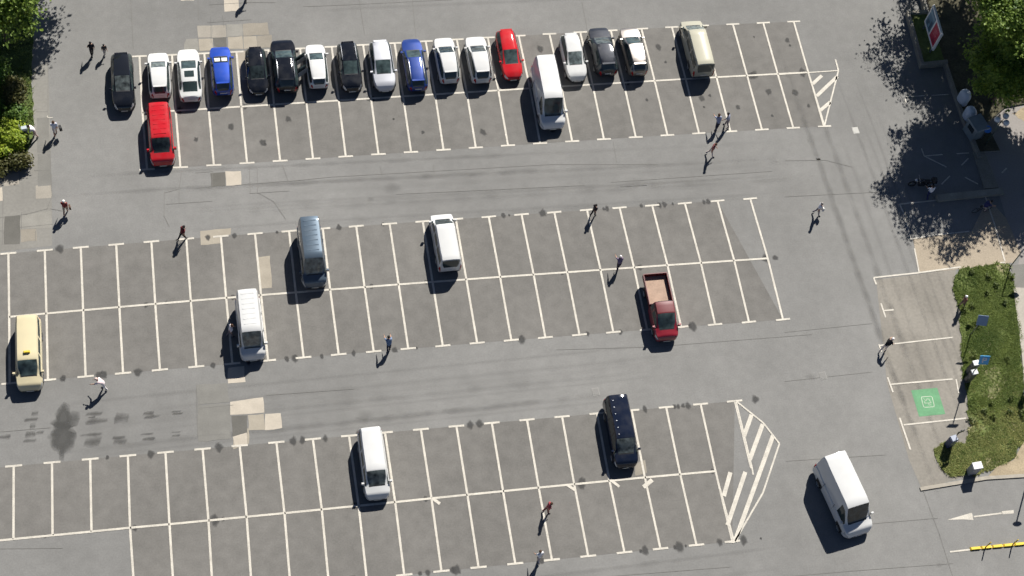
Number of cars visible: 16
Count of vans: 10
